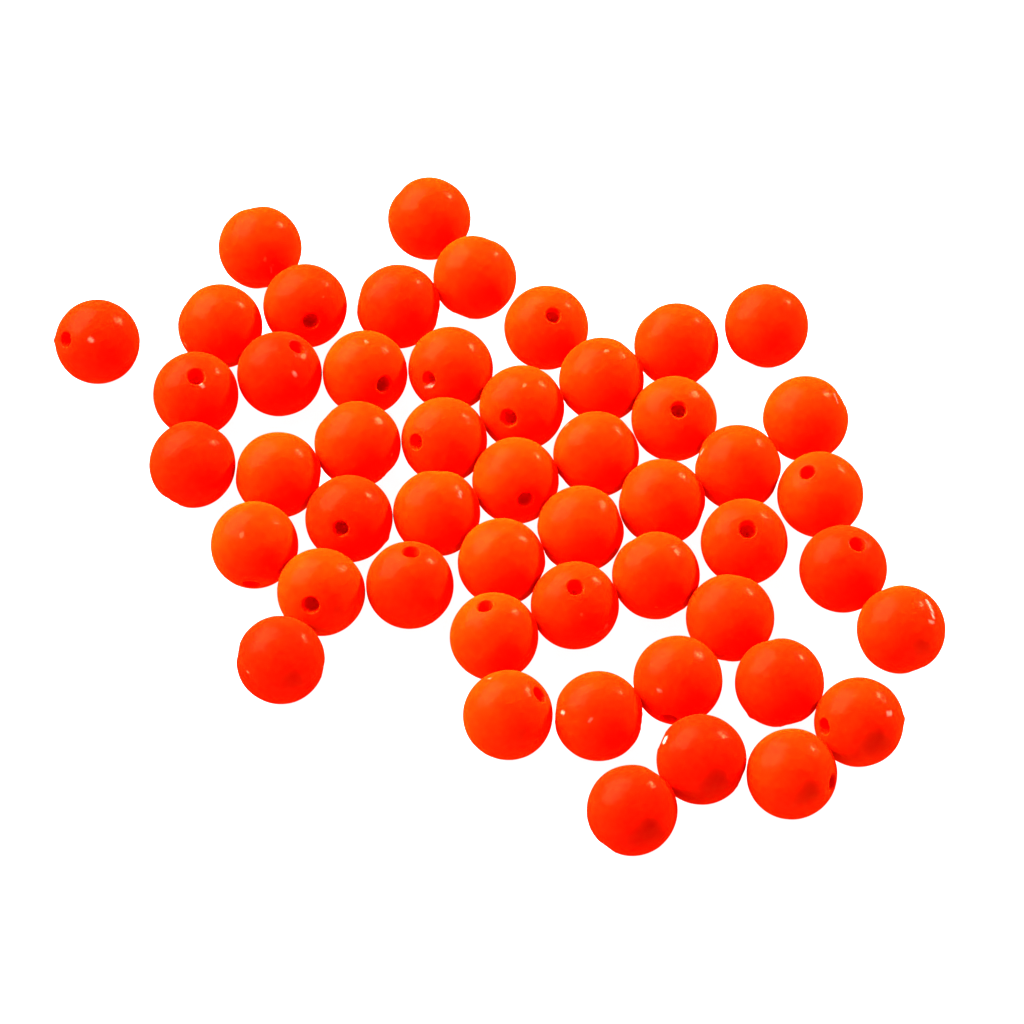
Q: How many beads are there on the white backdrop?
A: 50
